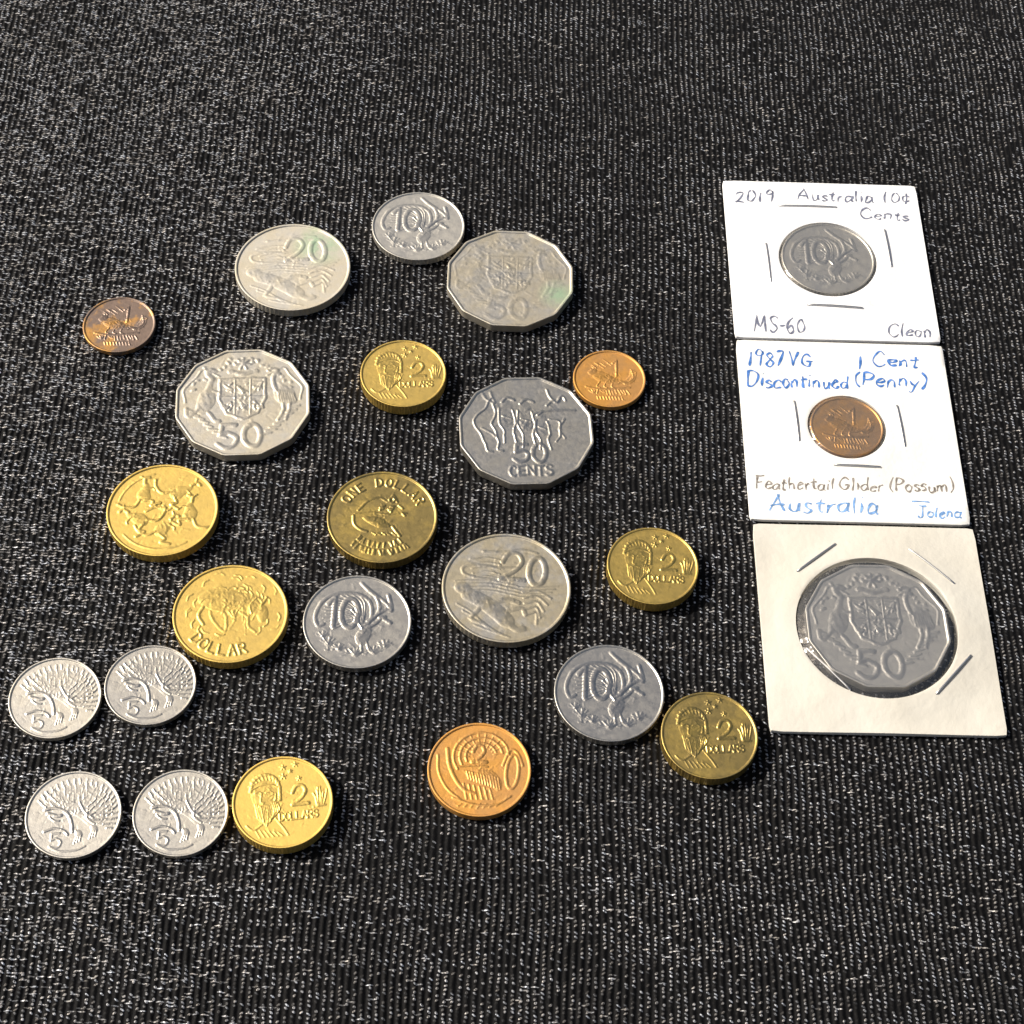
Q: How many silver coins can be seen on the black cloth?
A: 14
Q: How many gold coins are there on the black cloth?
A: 7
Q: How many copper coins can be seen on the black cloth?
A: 4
